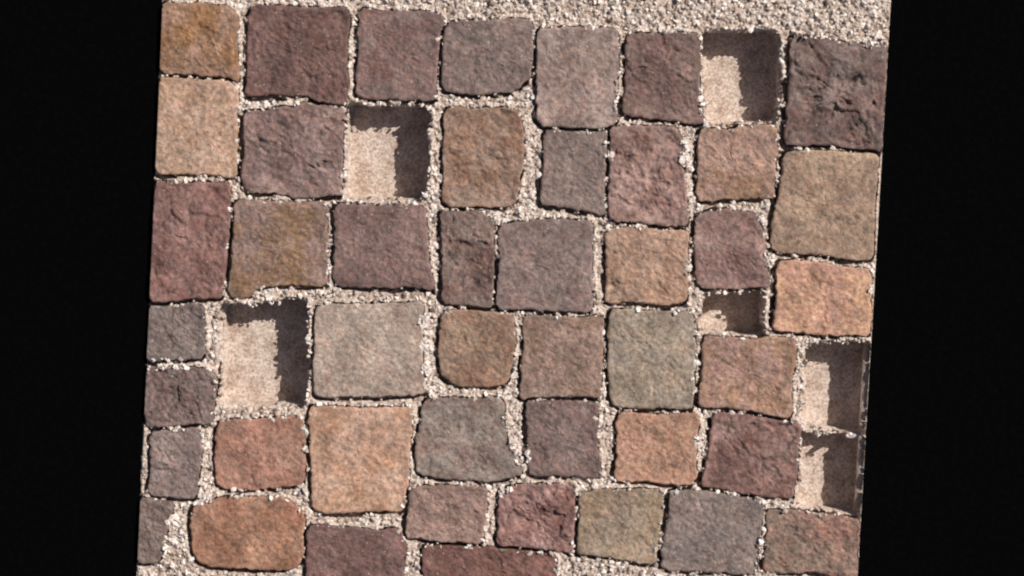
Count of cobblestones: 45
